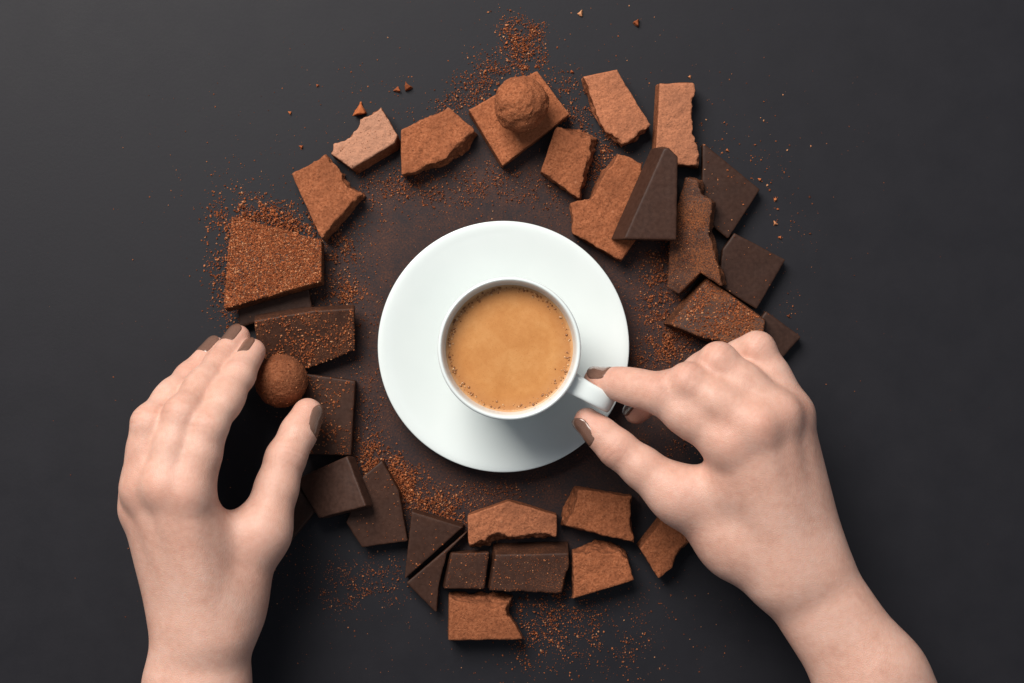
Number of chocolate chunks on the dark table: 30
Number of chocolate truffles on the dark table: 2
